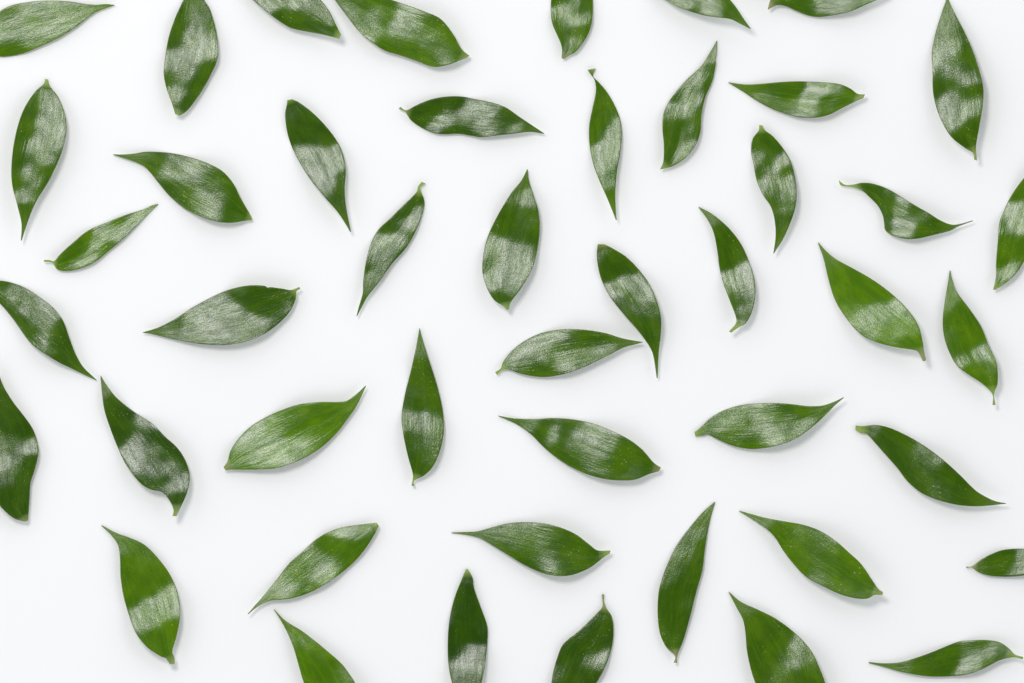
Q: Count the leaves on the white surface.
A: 46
